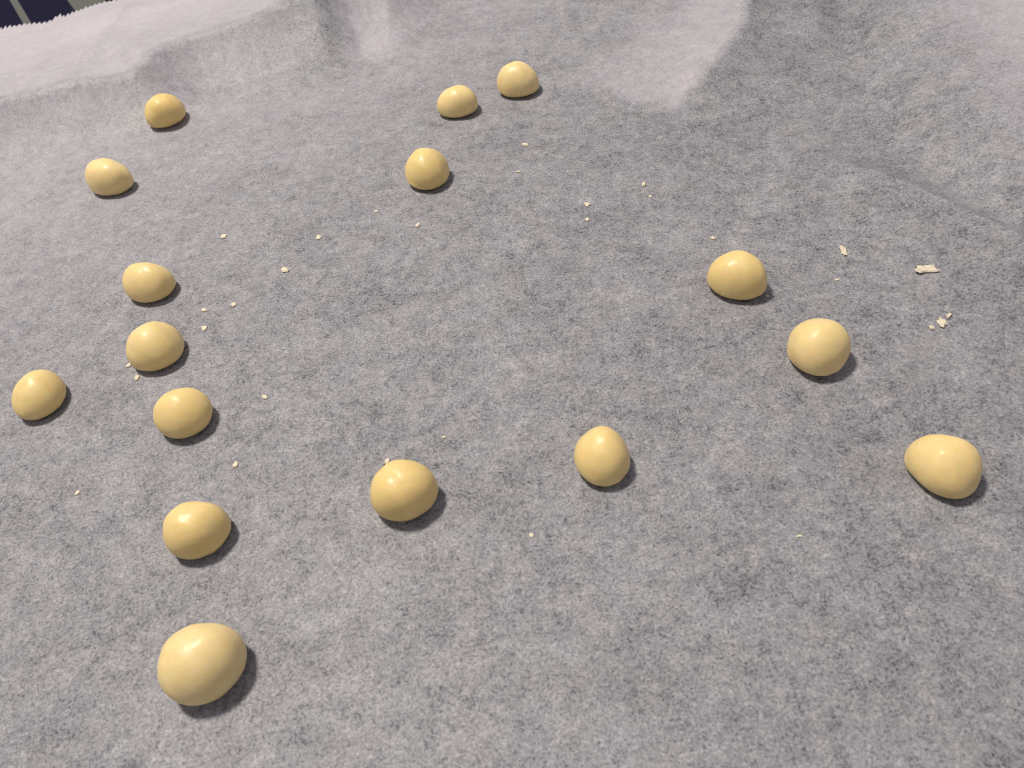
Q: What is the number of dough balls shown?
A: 16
